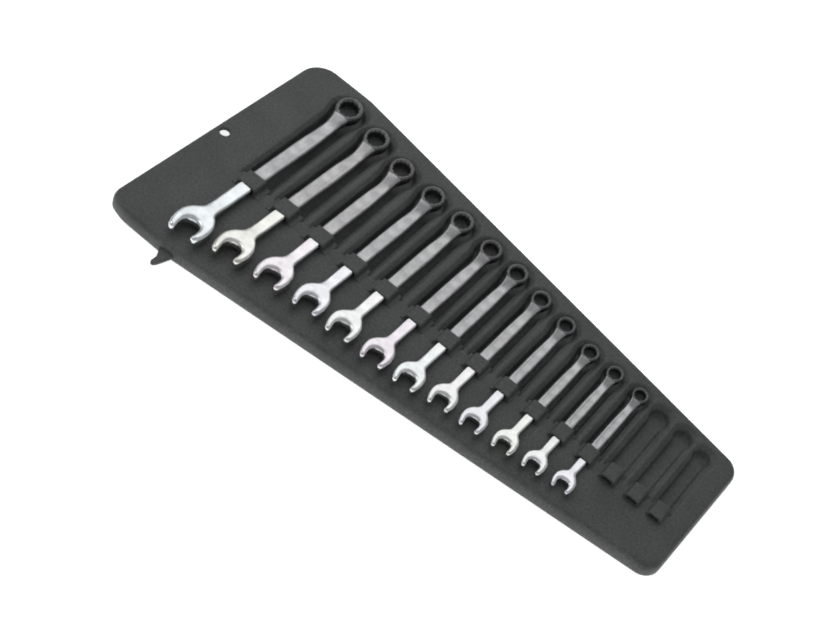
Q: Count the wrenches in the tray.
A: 12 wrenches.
